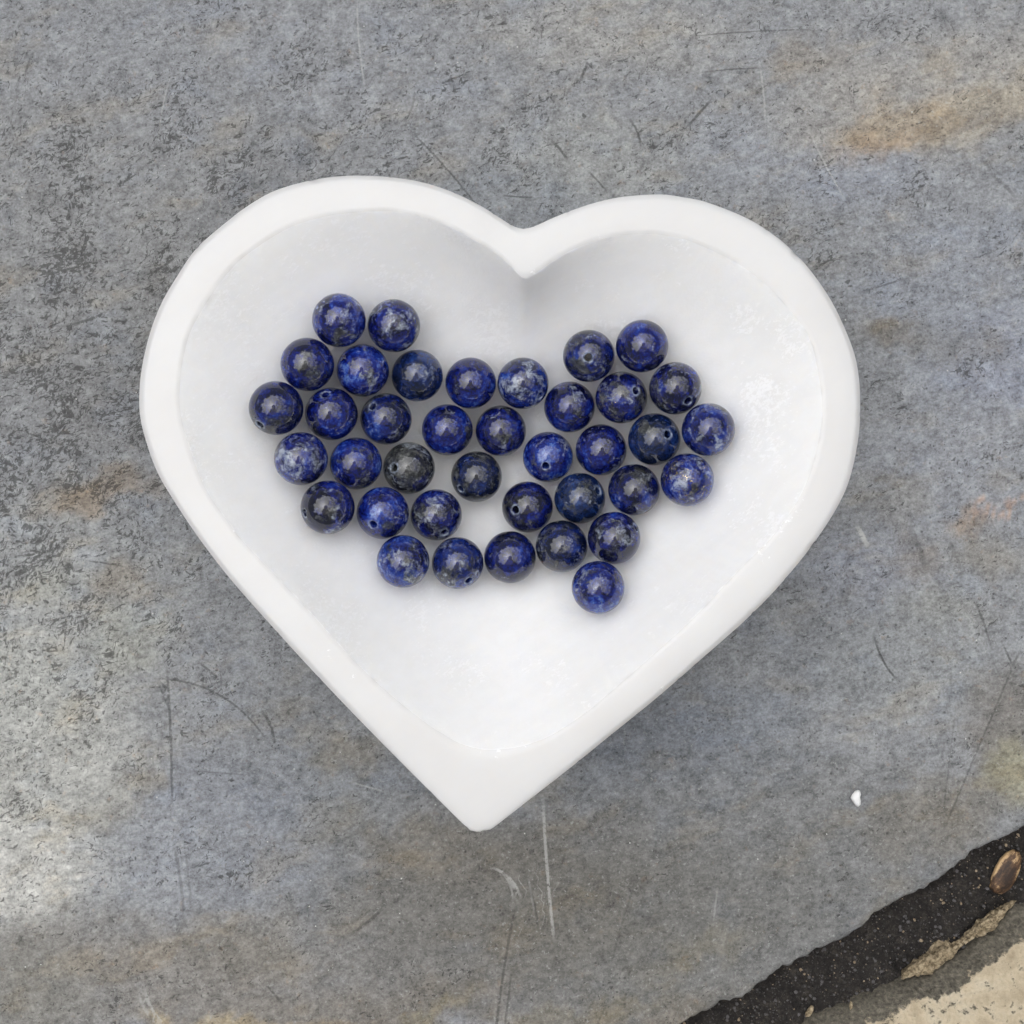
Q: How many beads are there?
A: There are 38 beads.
